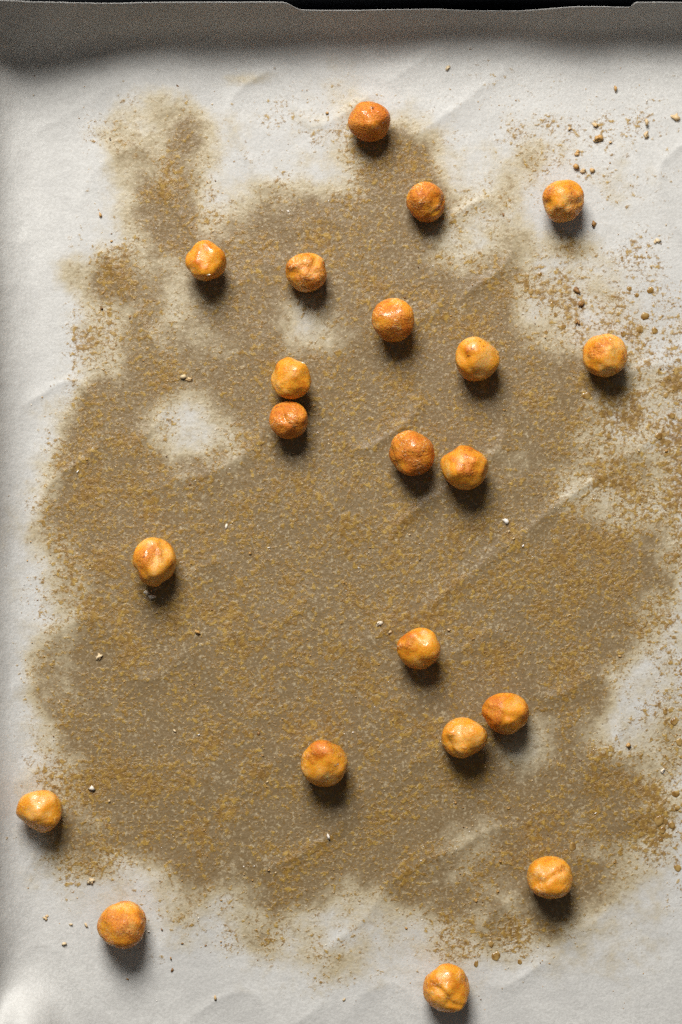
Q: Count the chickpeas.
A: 21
